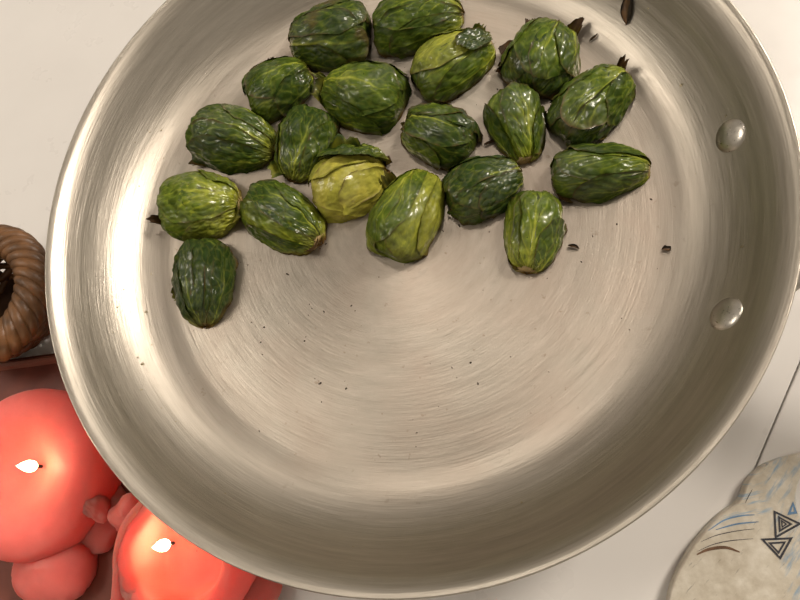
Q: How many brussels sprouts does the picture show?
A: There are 19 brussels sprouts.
